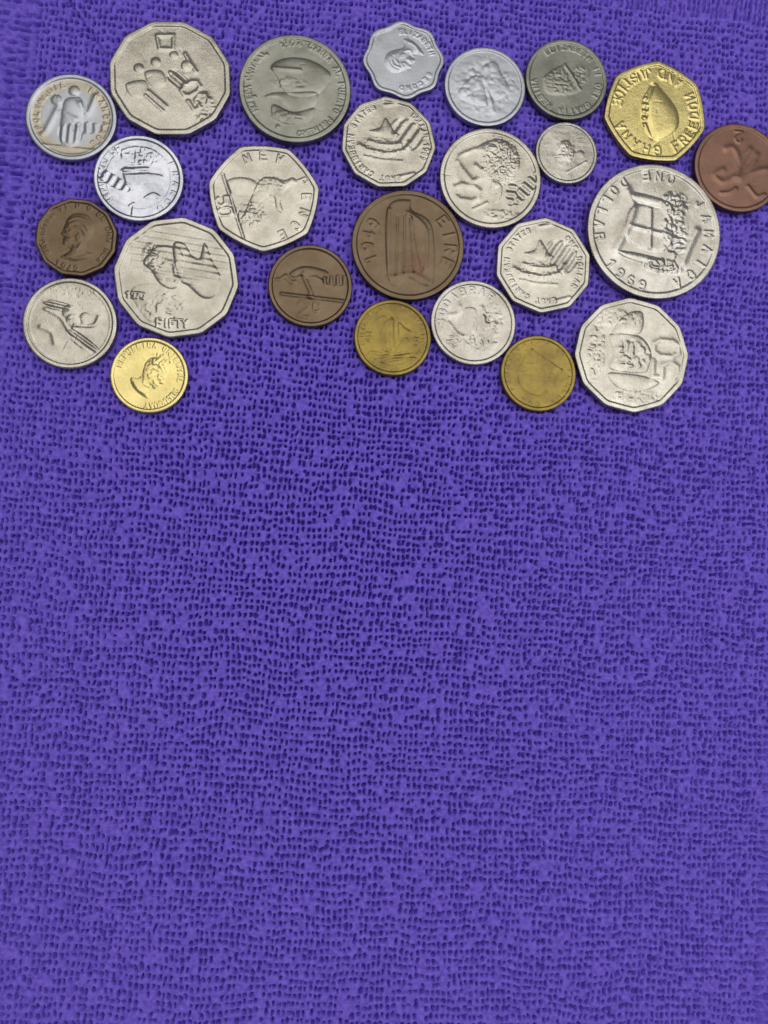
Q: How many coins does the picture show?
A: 25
